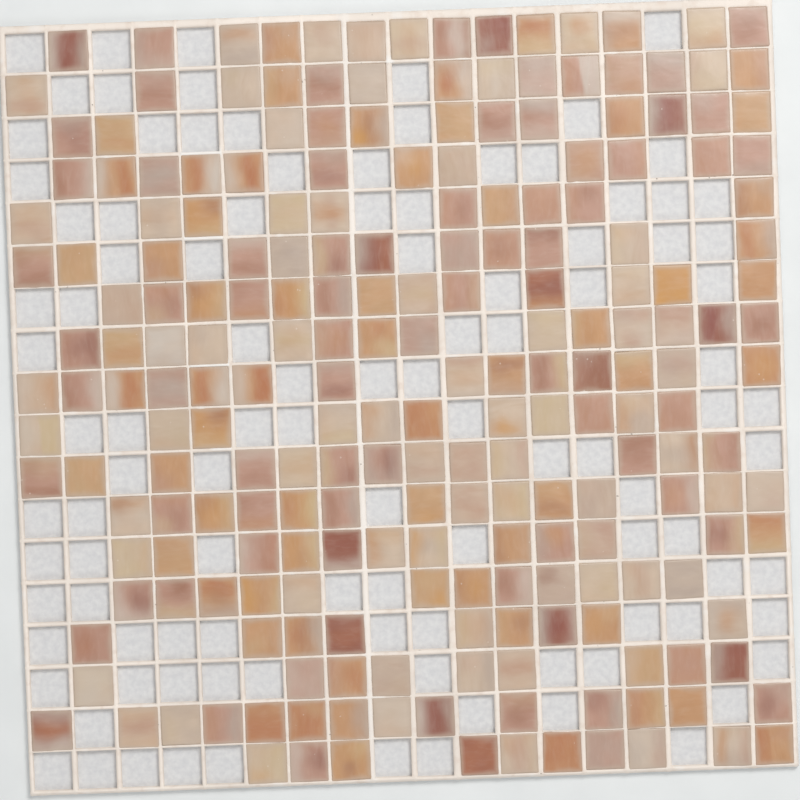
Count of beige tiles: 71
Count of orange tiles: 65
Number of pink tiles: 69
